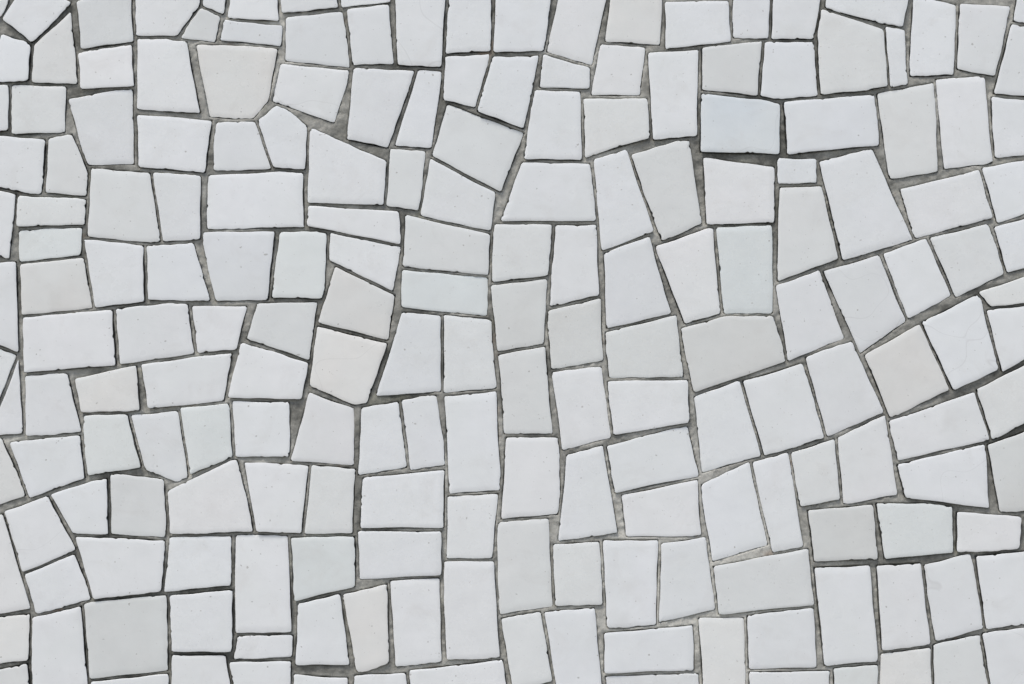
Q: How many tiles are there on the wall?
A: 200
